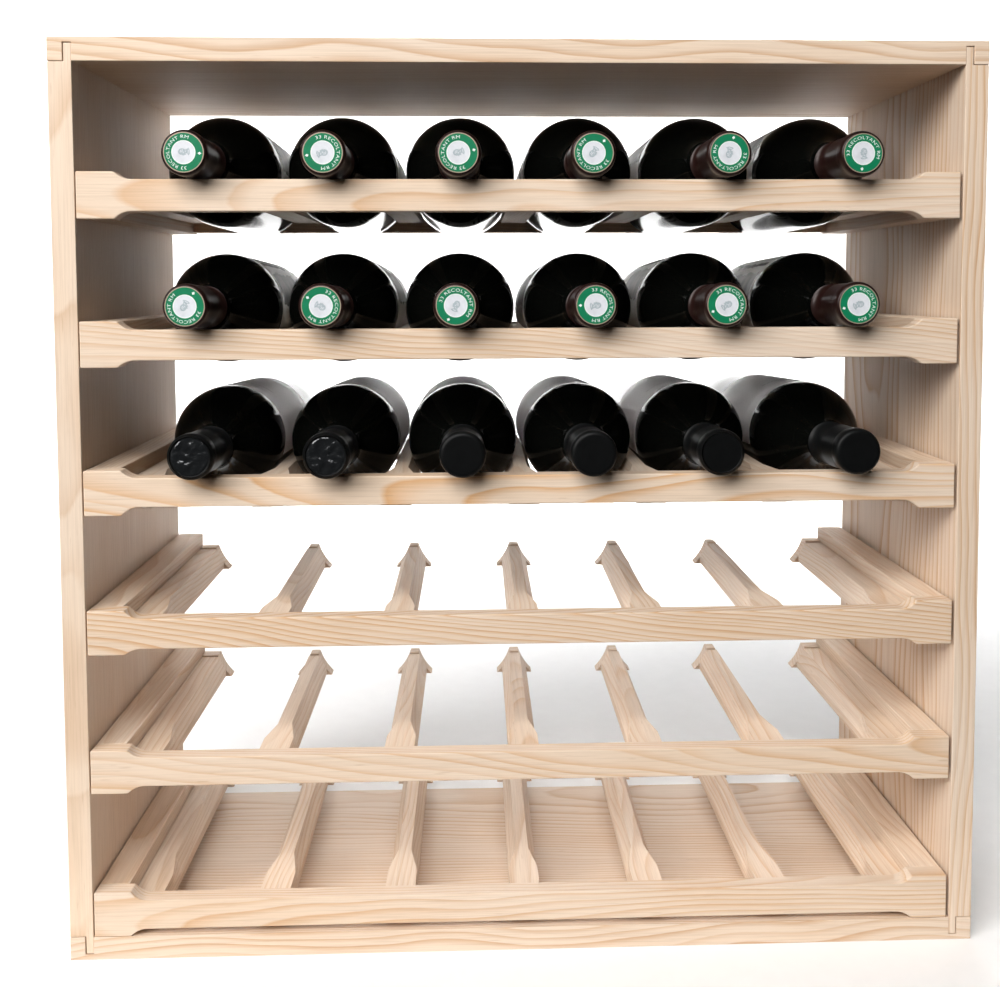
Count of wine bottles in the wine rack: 18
